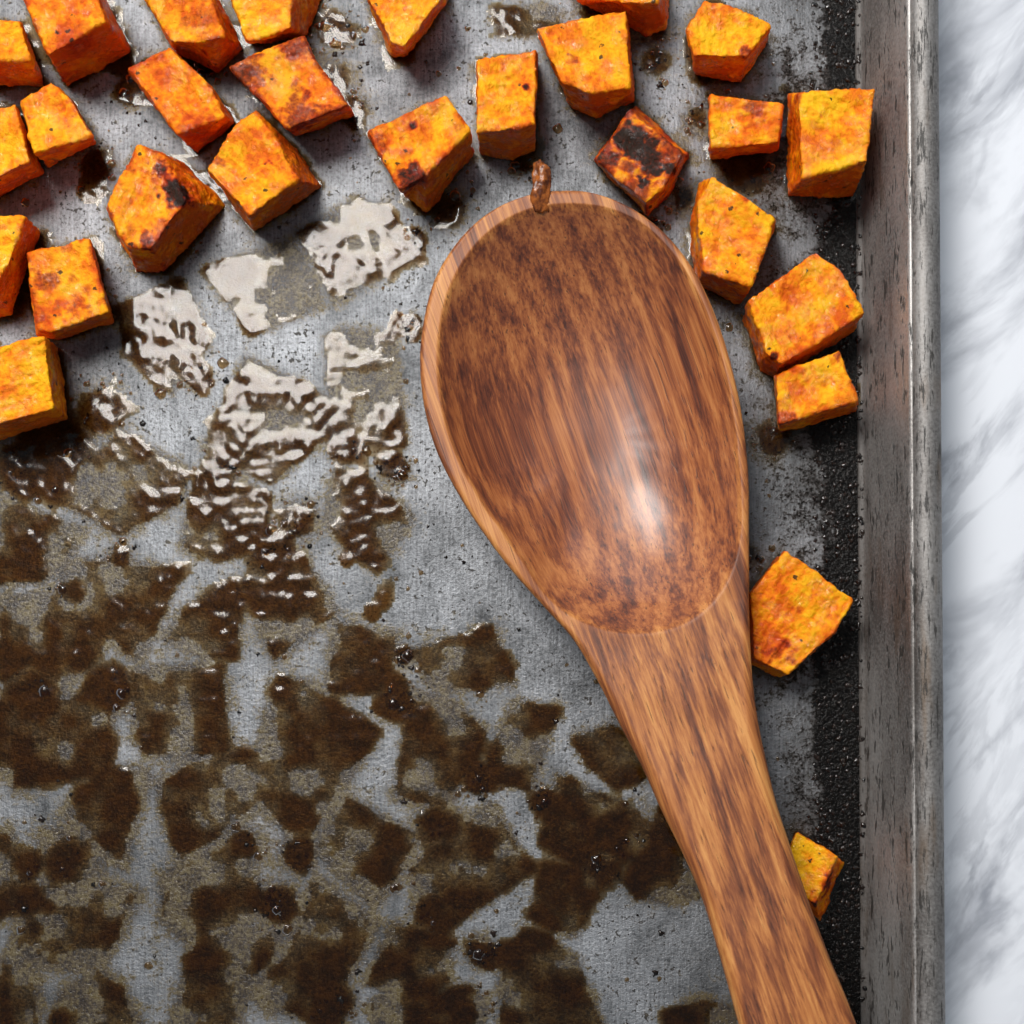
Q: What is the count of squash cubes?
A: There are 27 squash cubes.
